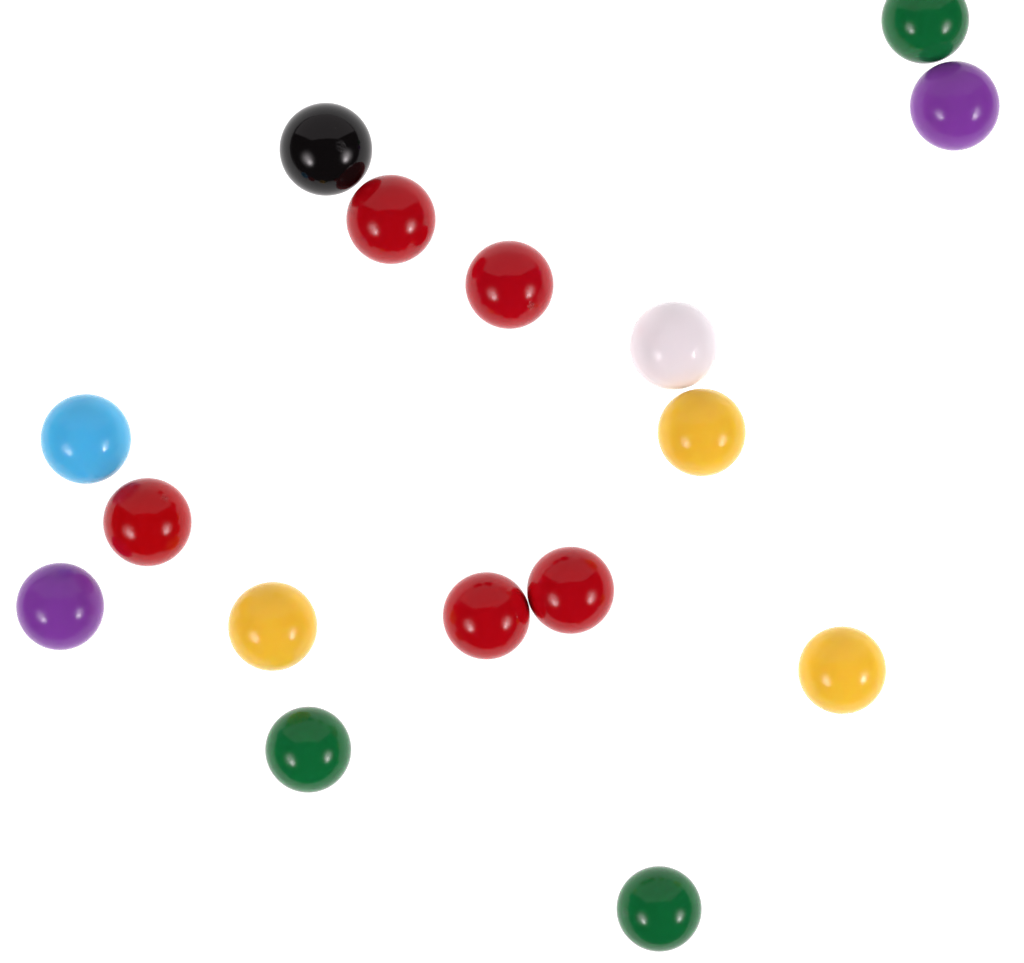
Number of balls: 16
